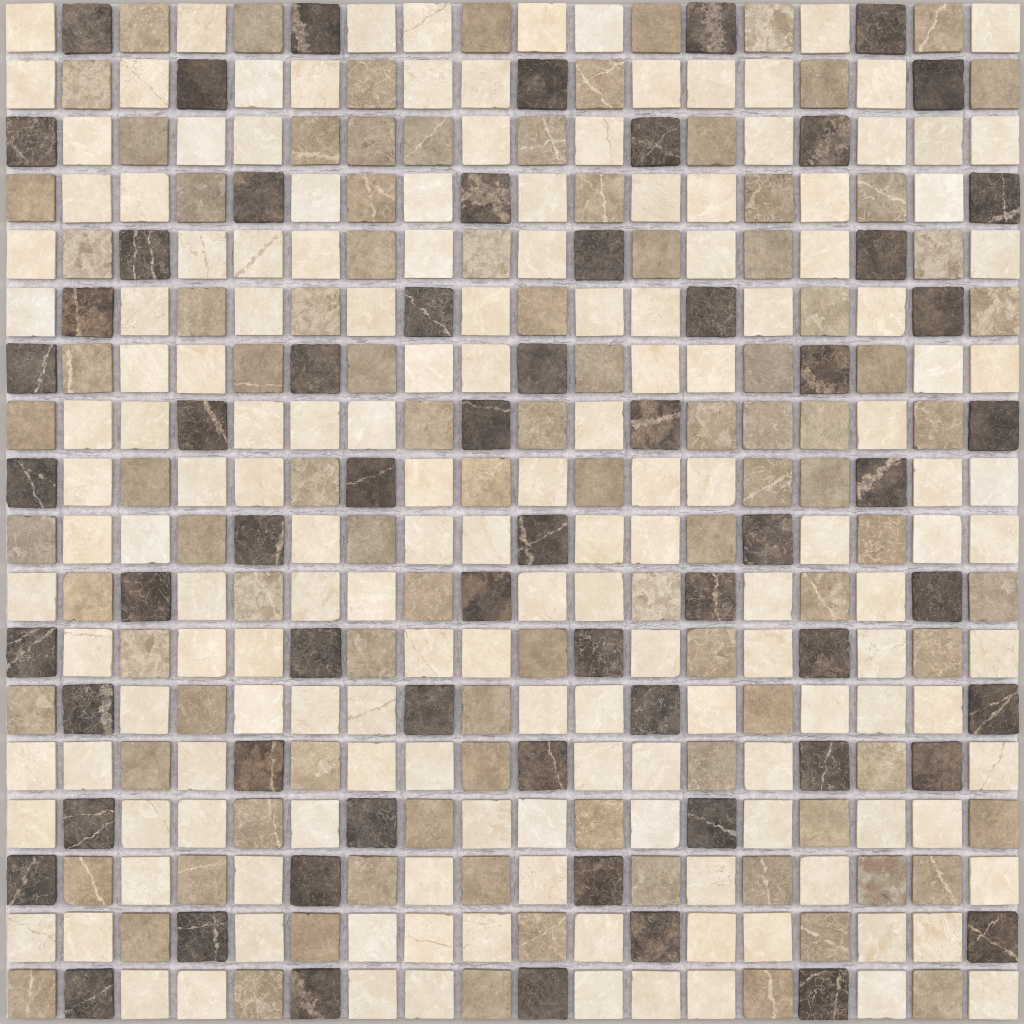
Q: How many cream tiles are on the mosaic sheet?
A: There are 161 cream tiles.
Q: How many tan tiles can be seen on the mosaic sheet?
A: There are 100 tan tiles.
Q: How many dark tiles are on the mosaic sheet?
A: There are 63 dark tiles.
